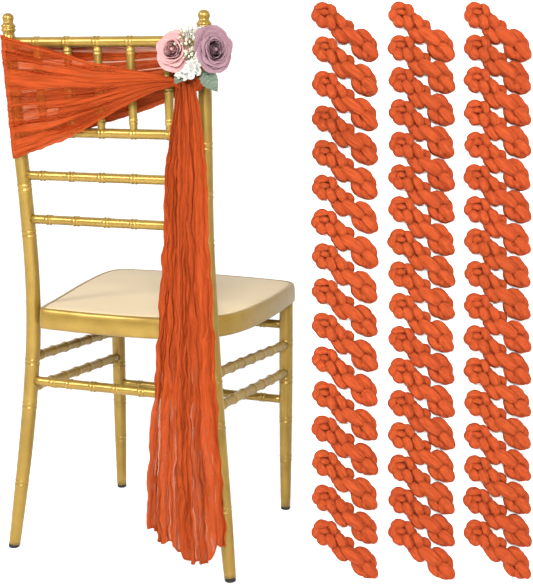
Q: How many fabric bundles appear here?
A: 50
